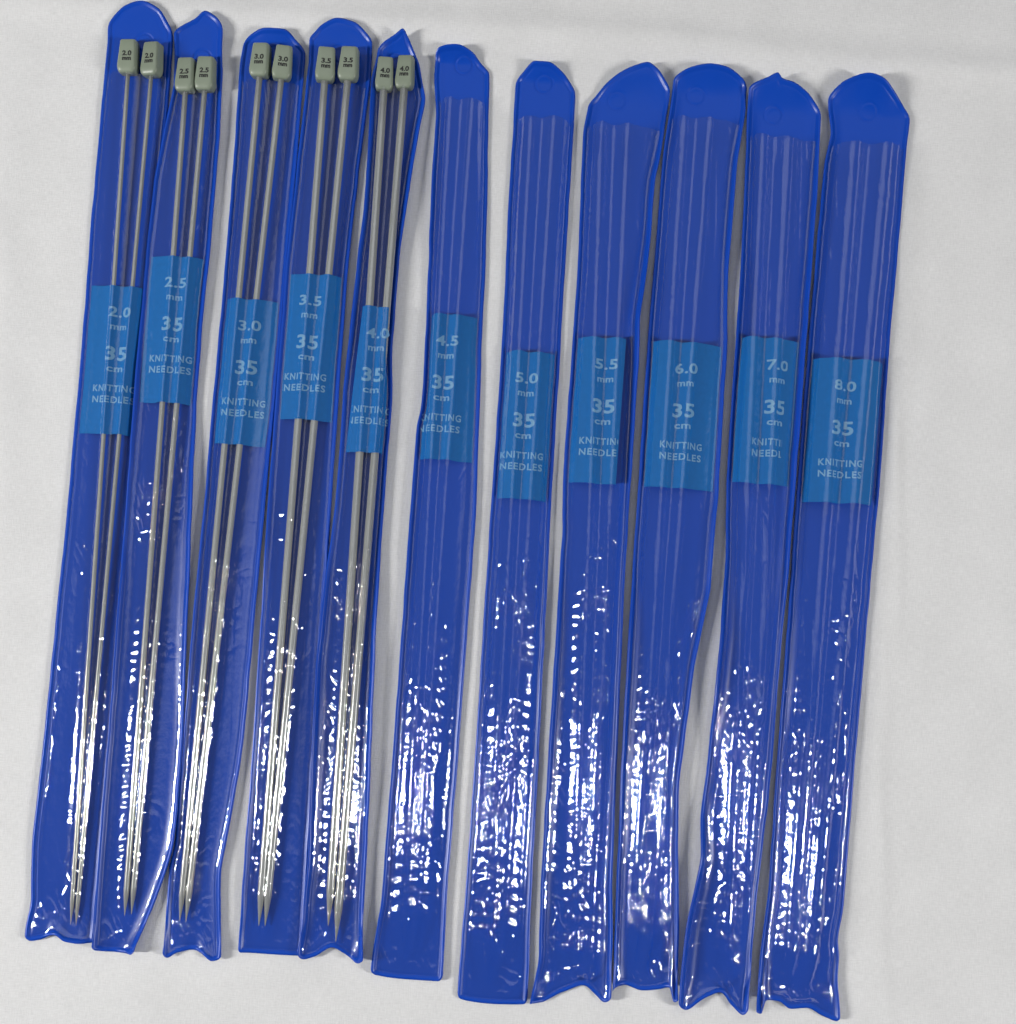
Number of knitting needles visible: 10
